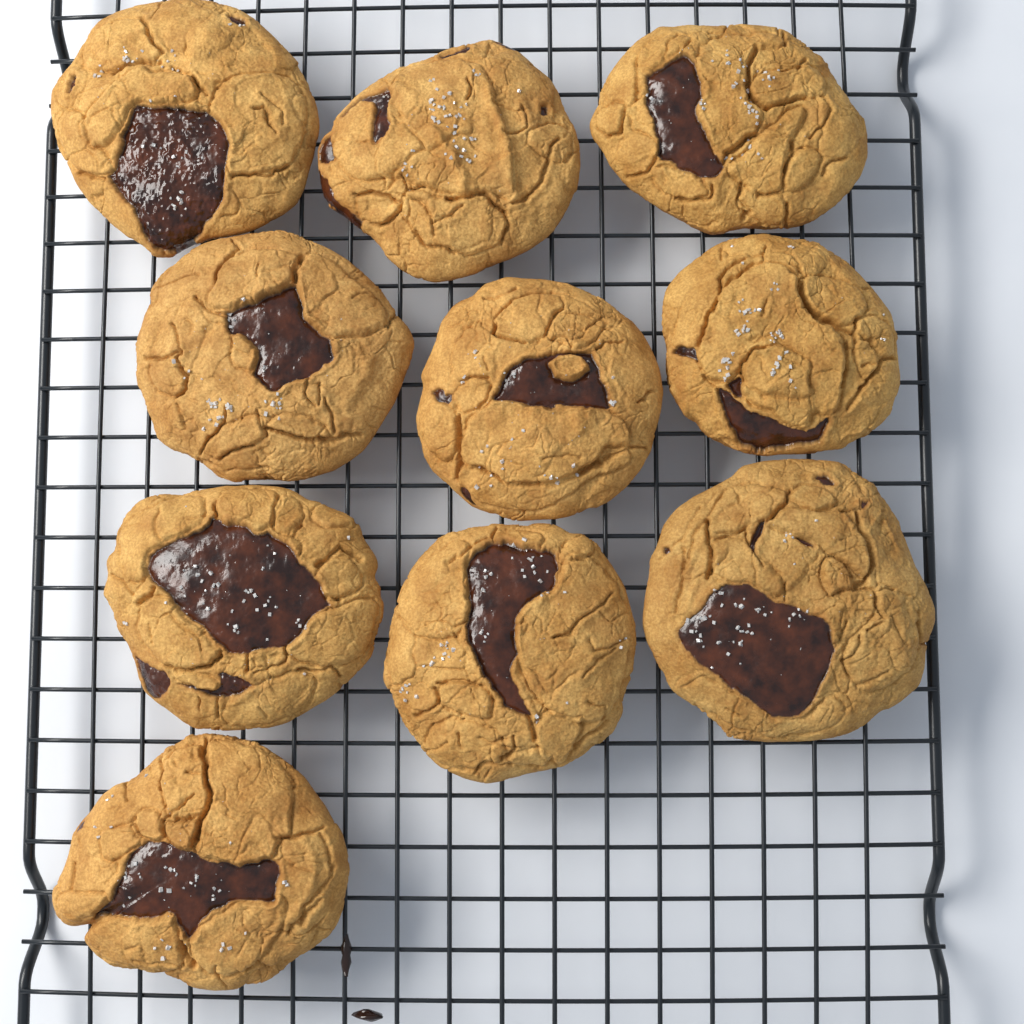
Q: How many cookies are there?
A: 10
